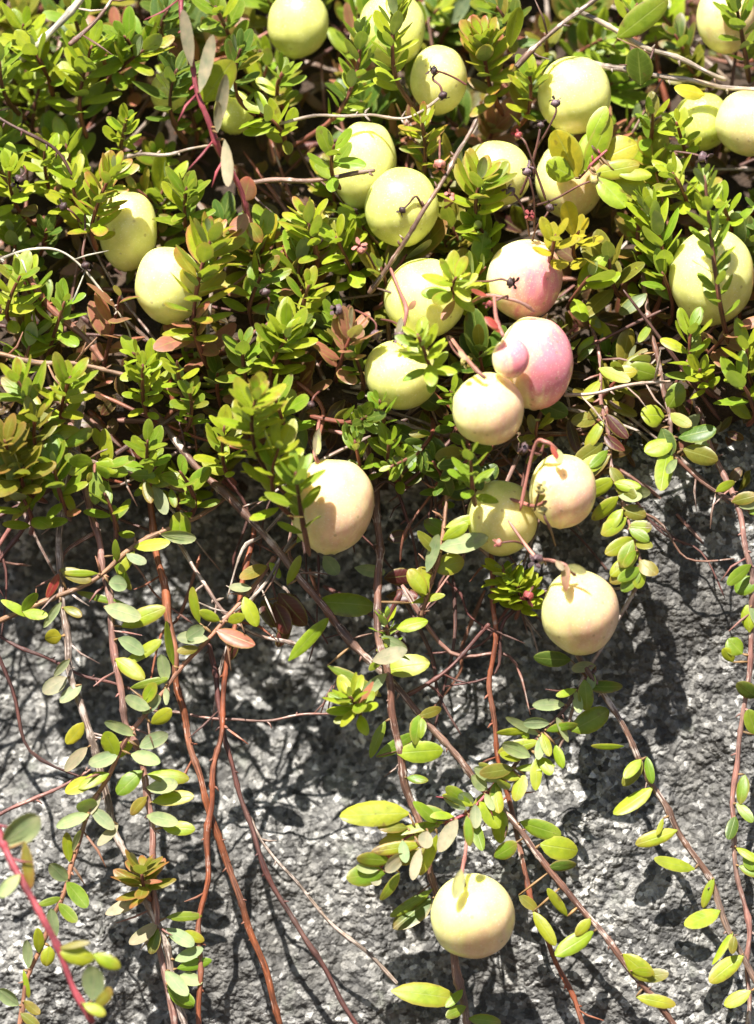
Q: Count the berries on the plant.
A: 27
